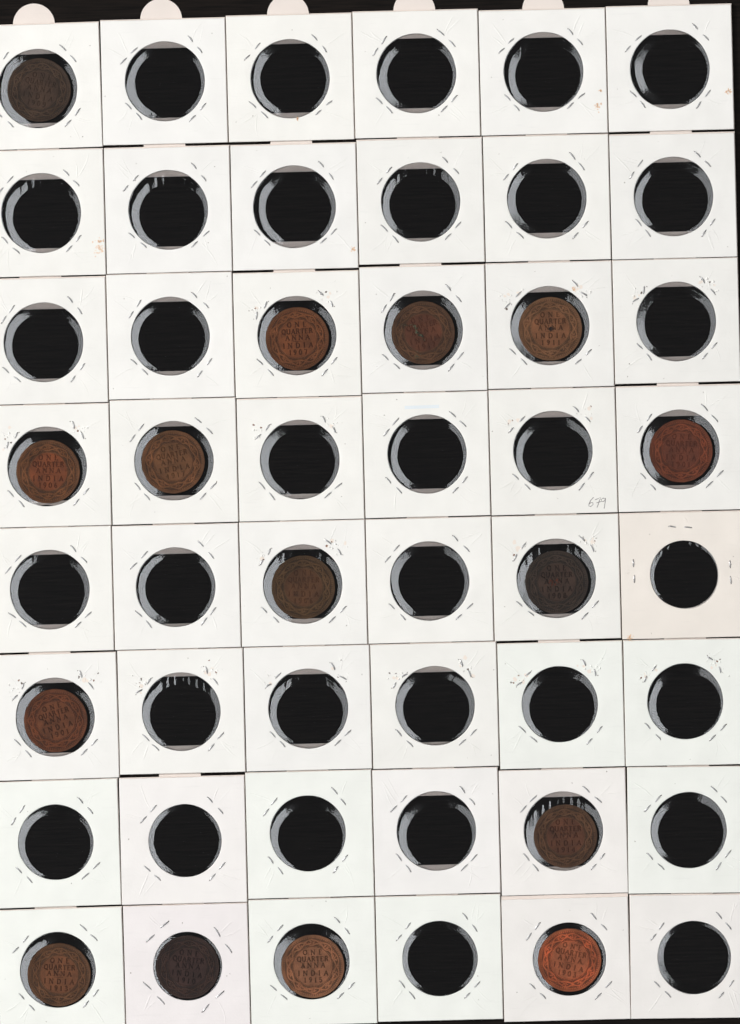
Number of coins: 15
